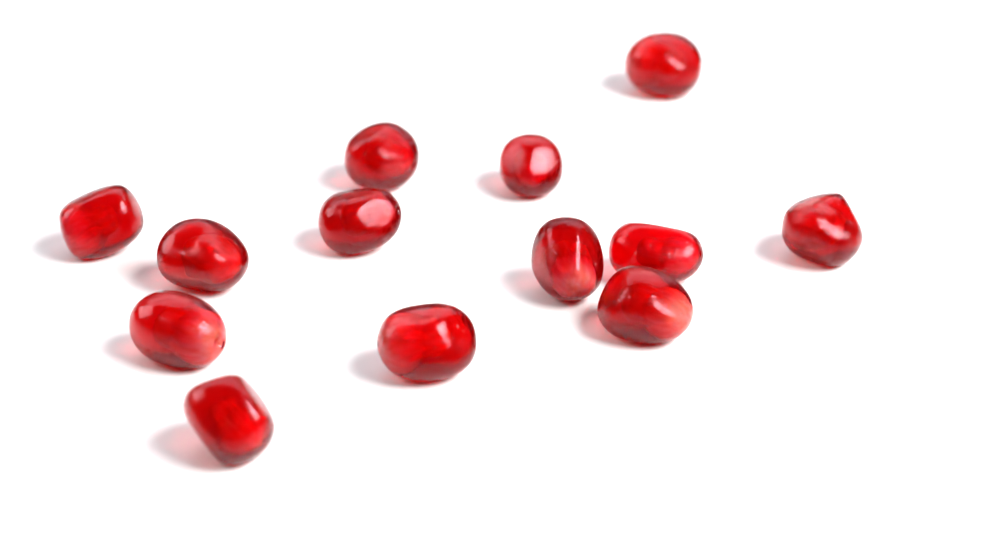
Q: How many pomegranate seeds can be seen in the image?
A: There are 13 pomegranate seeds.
